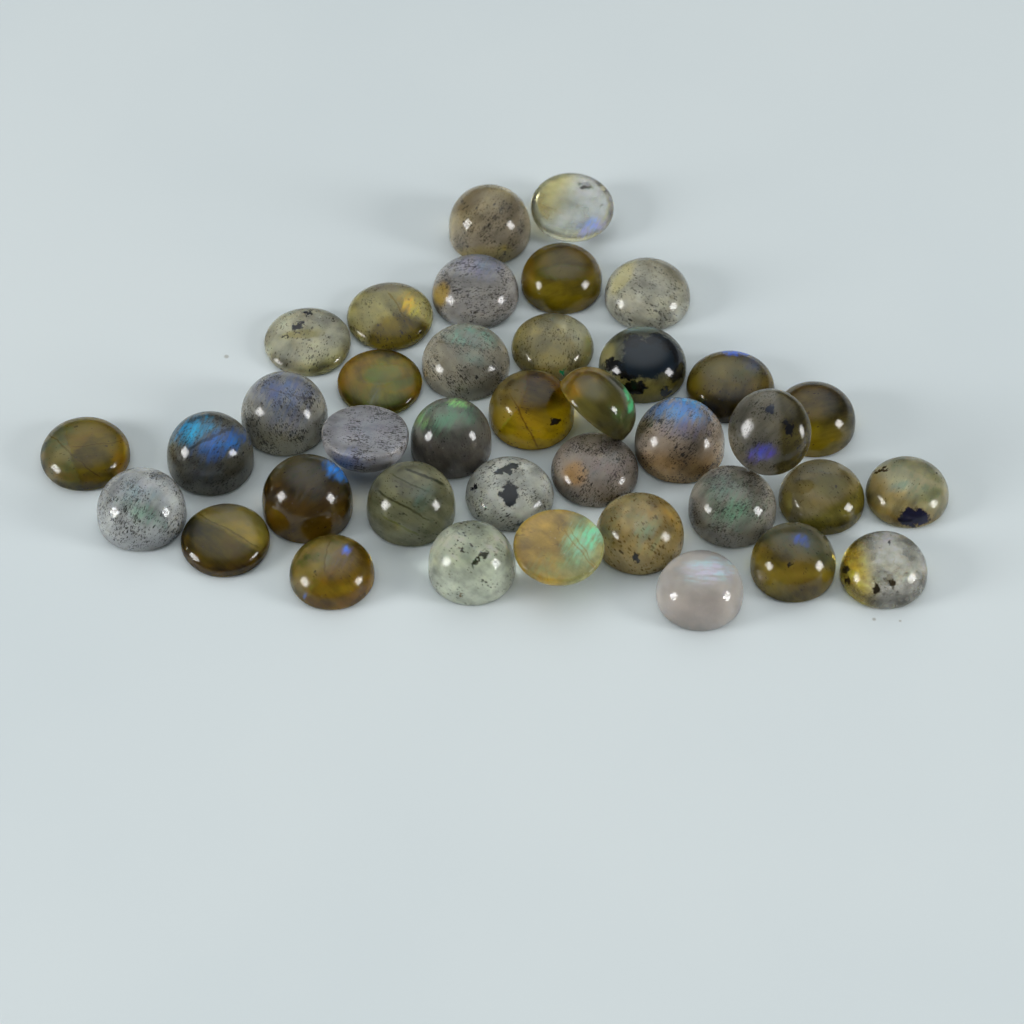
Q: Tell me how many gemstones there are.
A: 38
